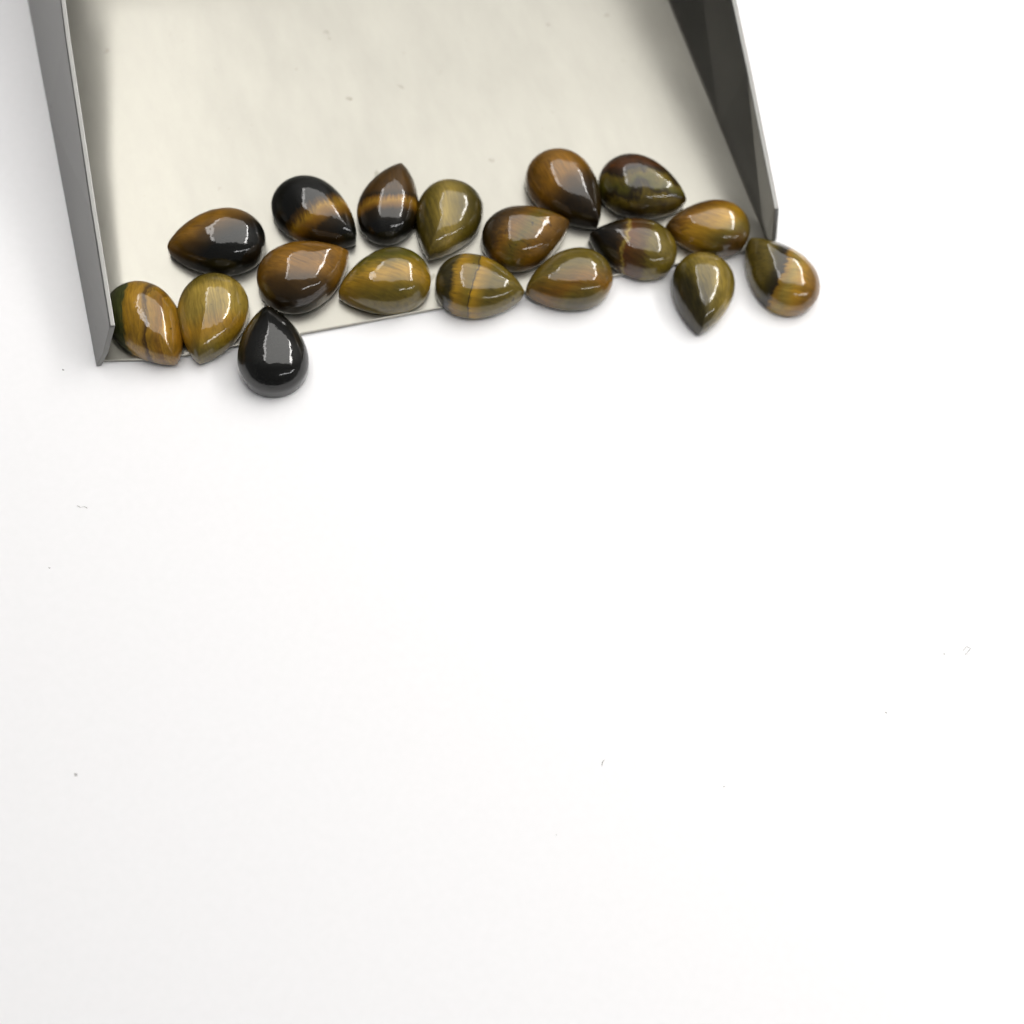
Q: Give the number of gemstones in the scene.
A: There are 18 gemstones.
